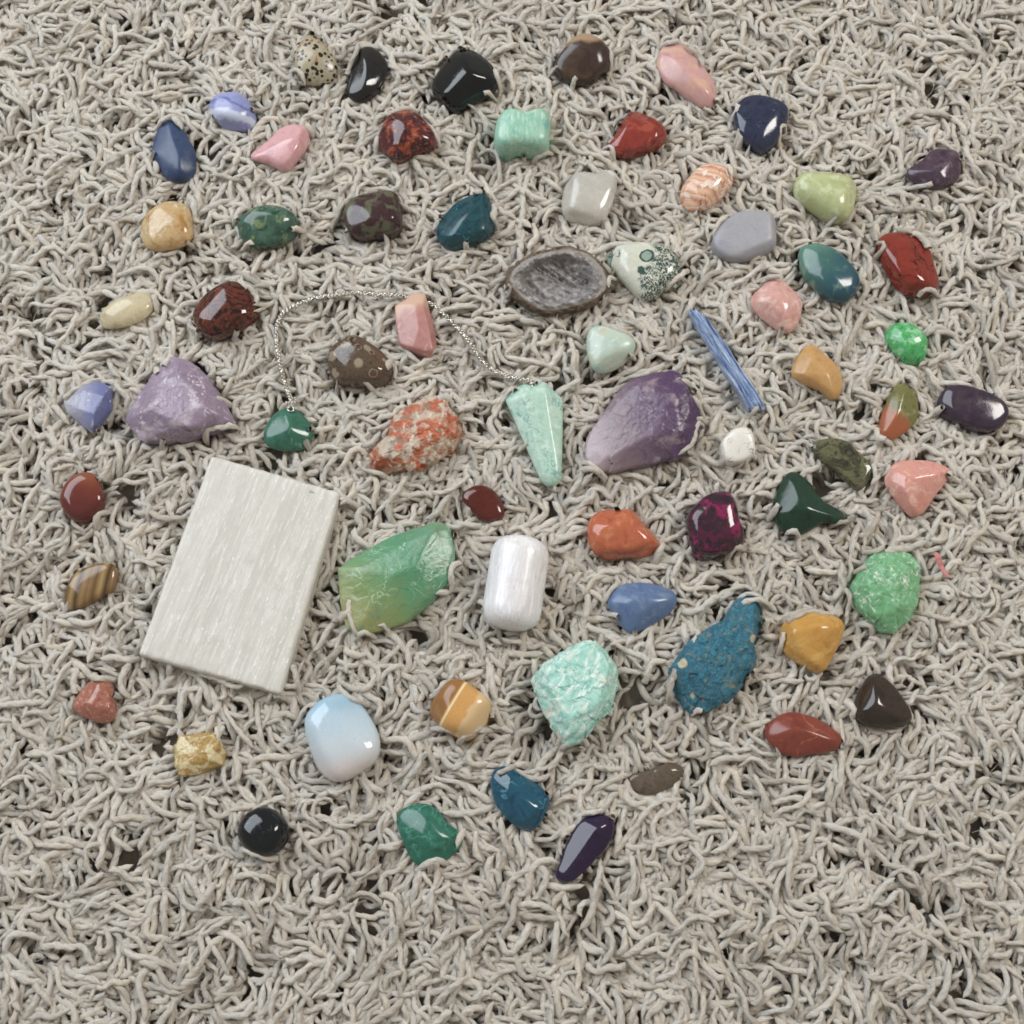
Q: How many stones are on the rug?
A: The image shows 70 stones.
